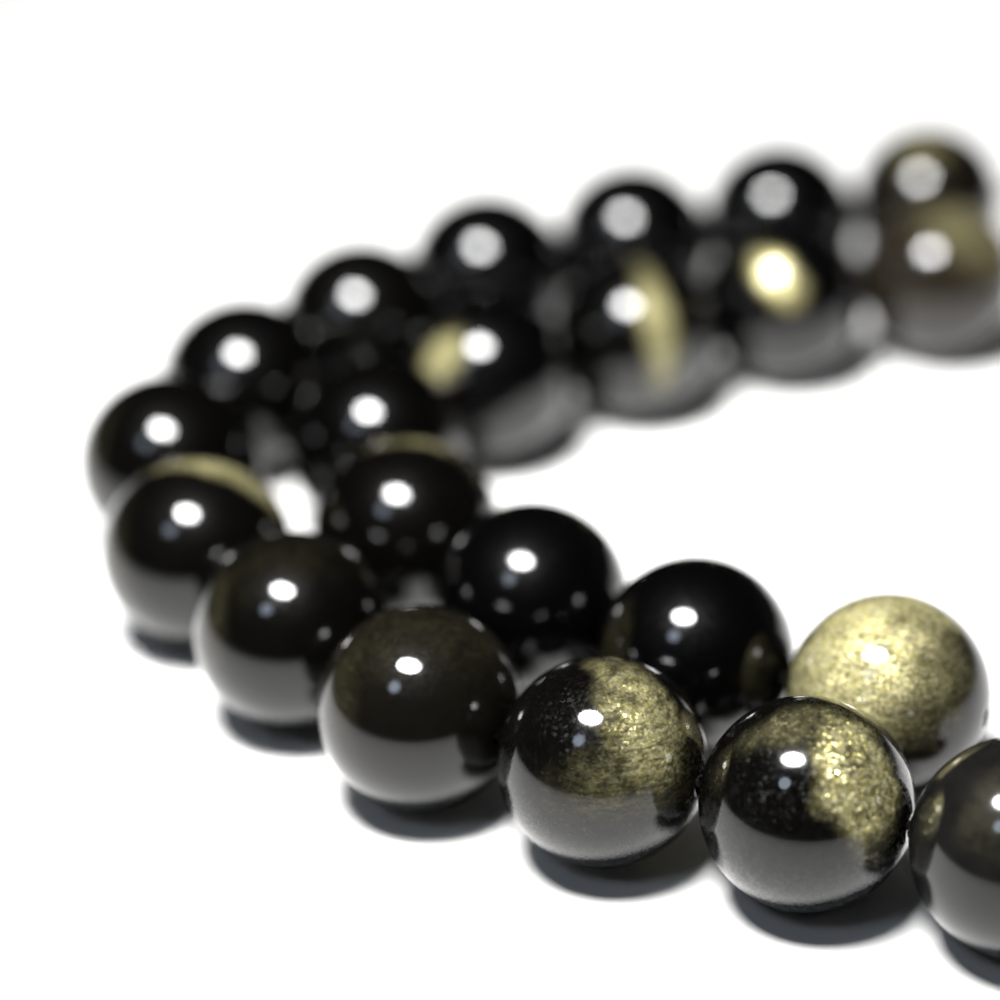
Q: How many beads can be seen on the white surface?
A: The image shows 22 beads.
